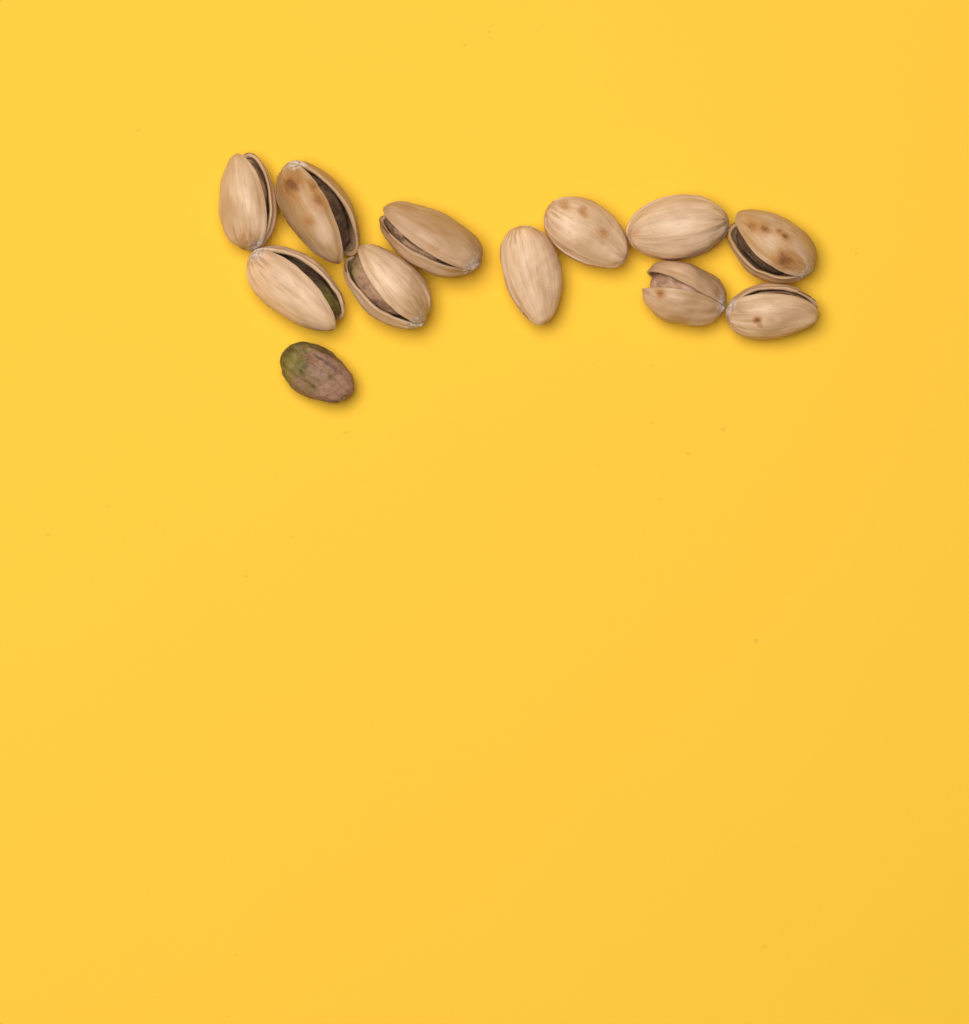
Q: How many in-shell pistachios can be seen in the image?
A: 11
